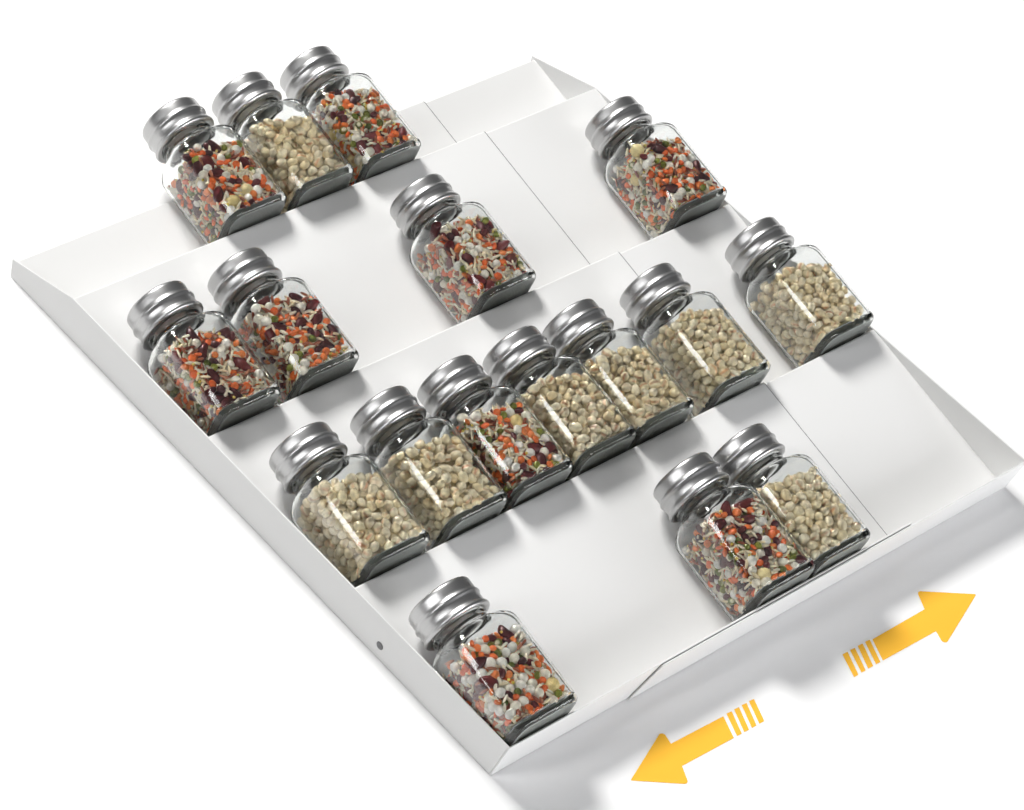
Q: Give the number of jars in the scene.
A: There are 17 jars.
